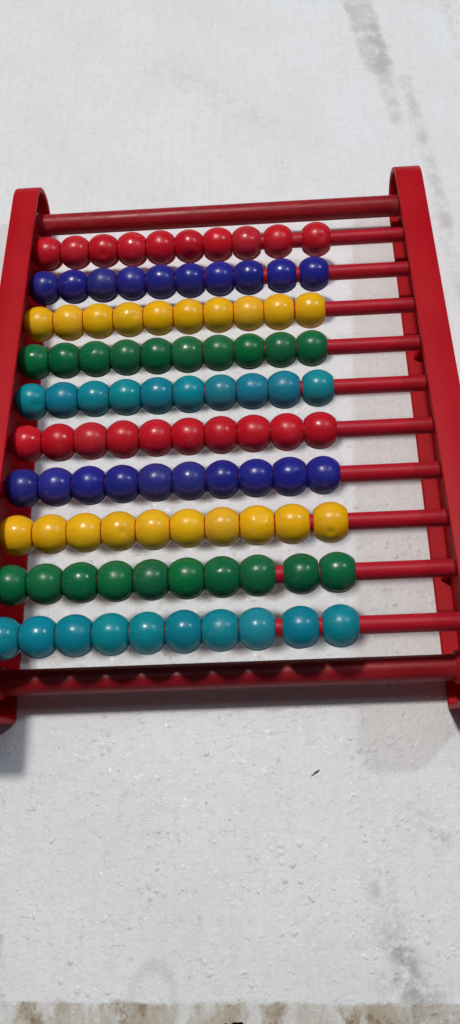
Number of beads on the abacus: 100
